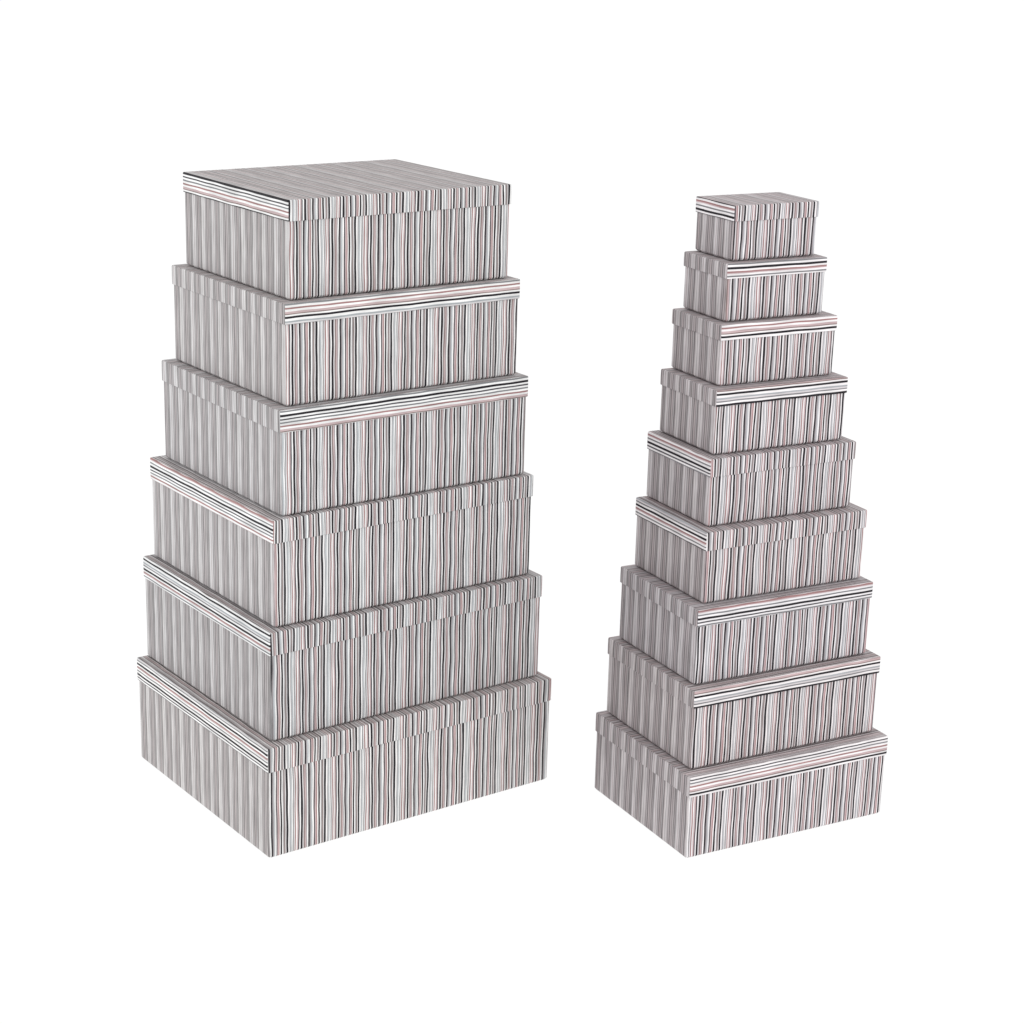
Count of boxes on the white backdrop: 15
